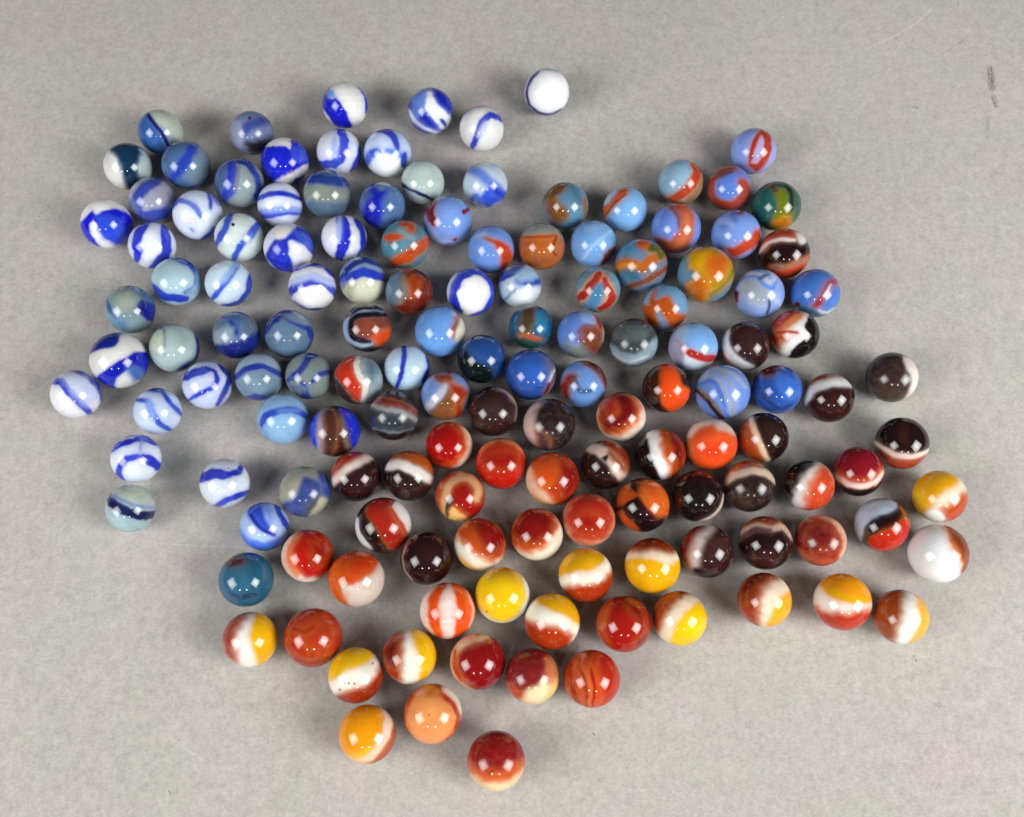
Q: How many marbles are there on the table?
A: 141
